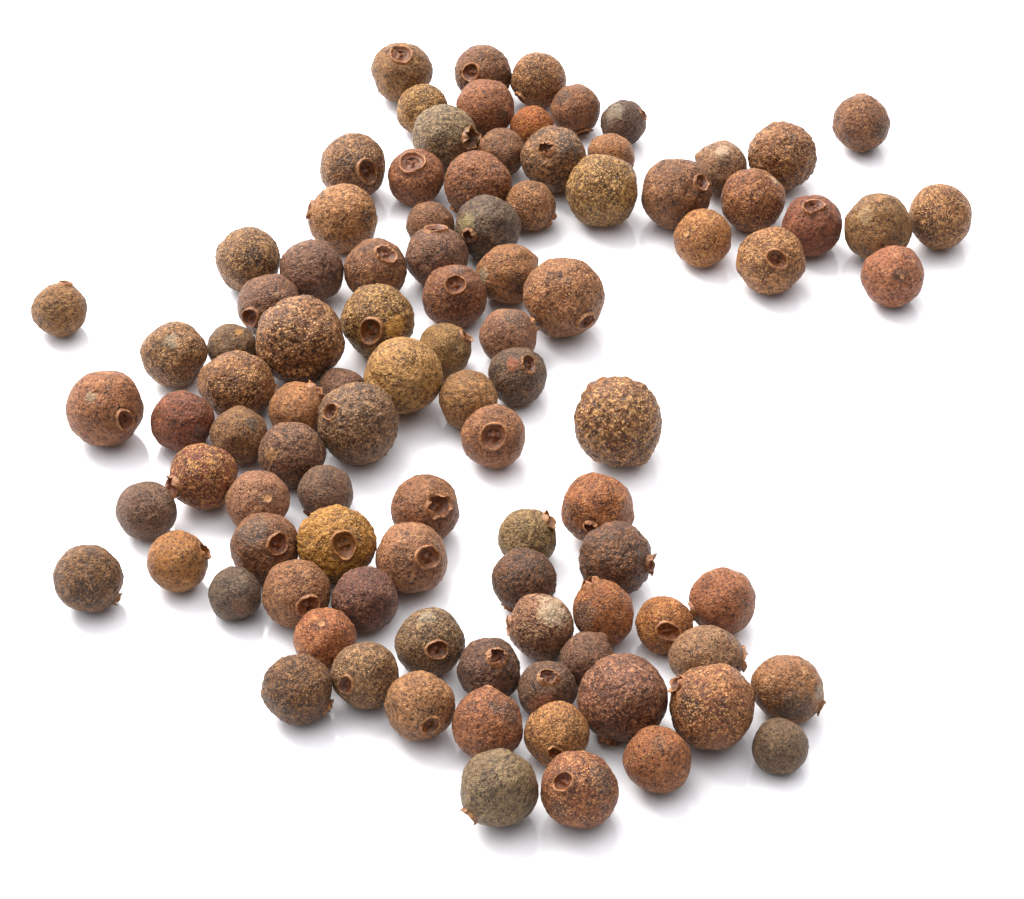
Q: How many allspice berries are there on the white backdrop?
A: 98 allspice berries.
